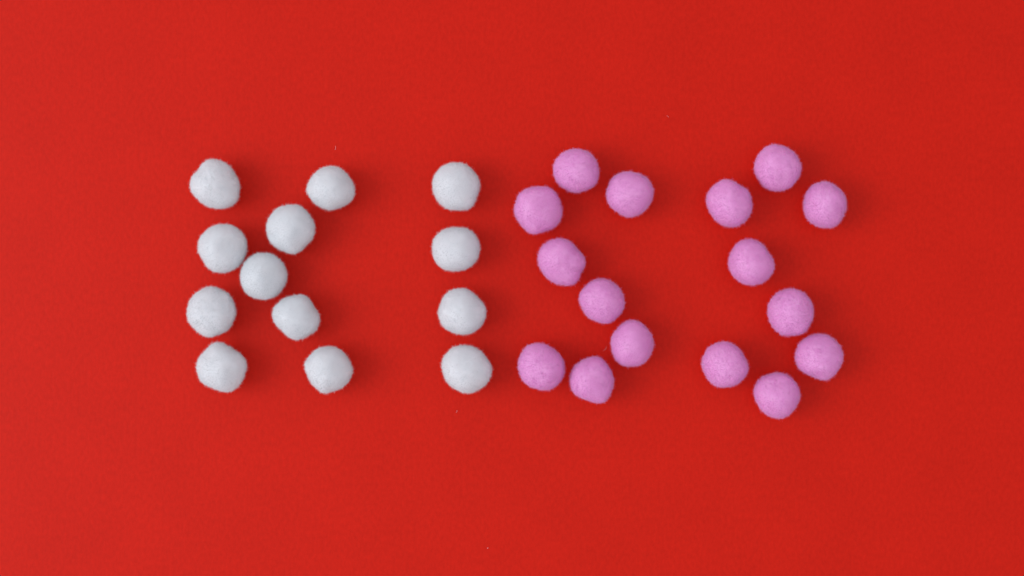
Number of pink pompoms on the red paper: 16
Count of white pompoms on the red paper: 13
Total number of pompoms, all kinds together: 29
